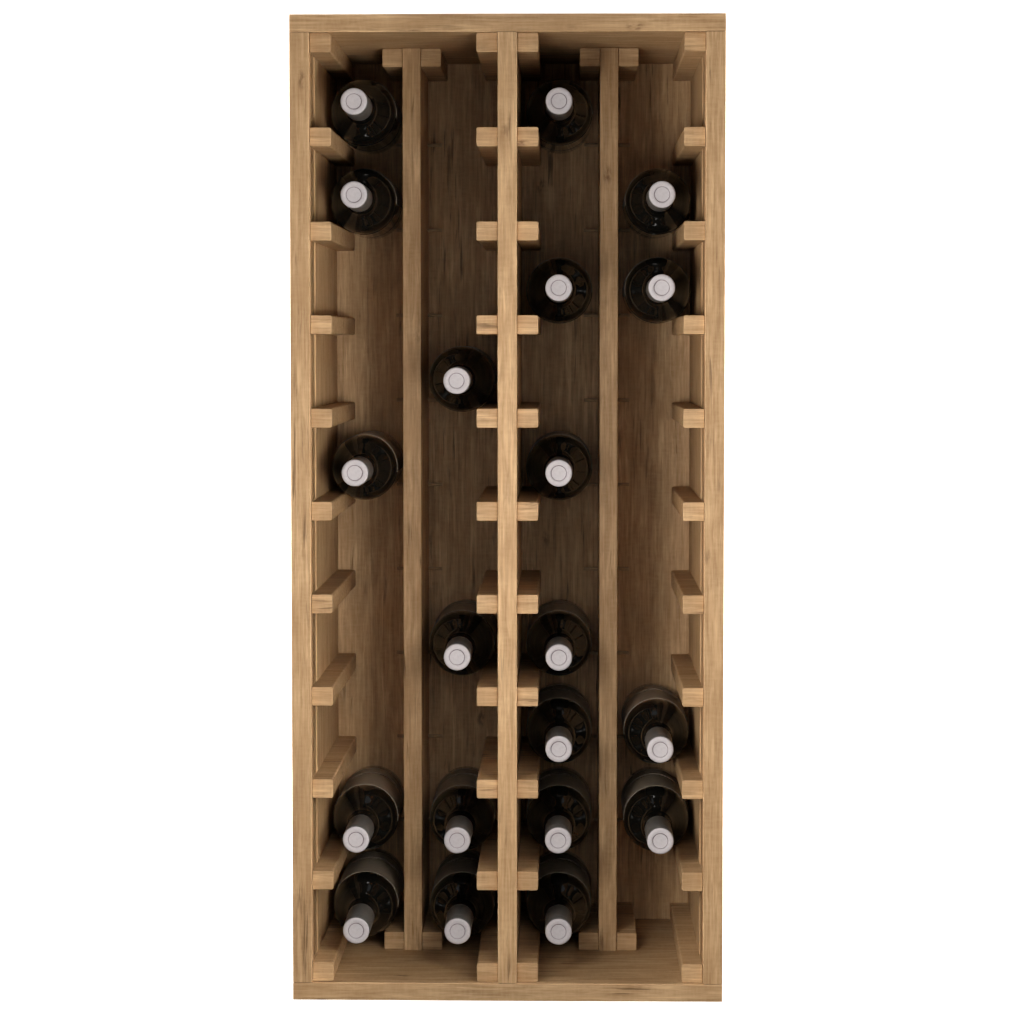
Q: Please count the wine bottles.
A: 20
